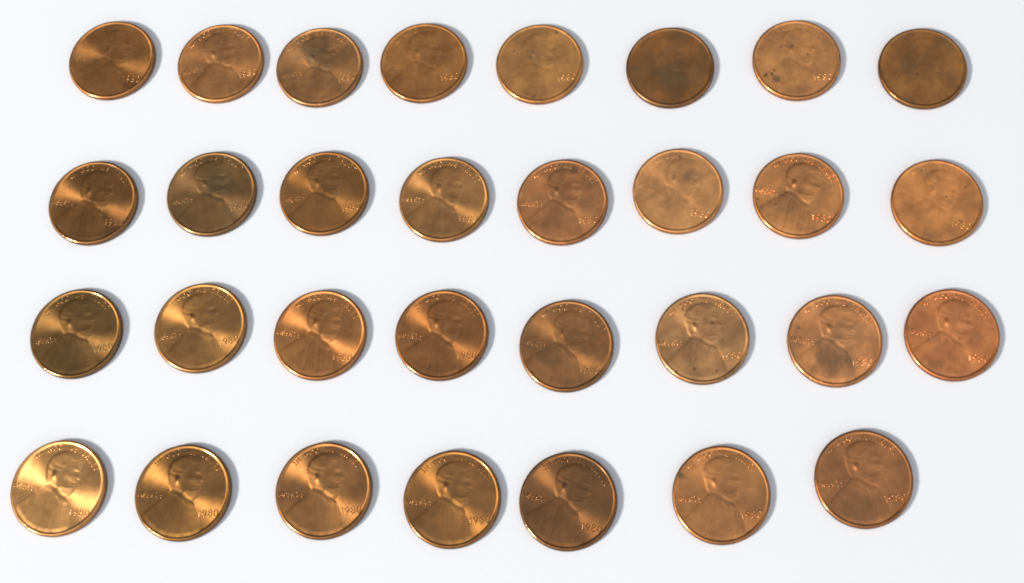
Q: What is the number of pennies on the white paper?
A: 31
